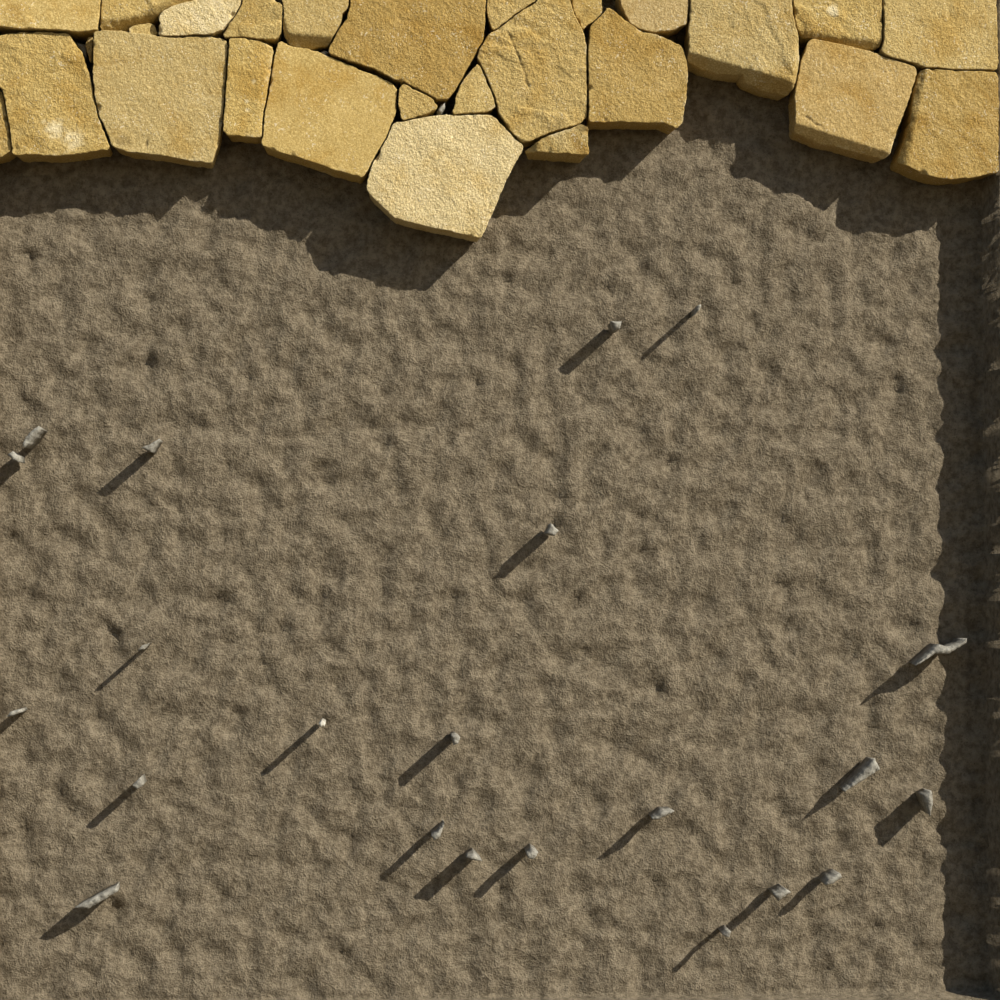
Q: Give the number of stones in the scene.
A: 27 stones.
